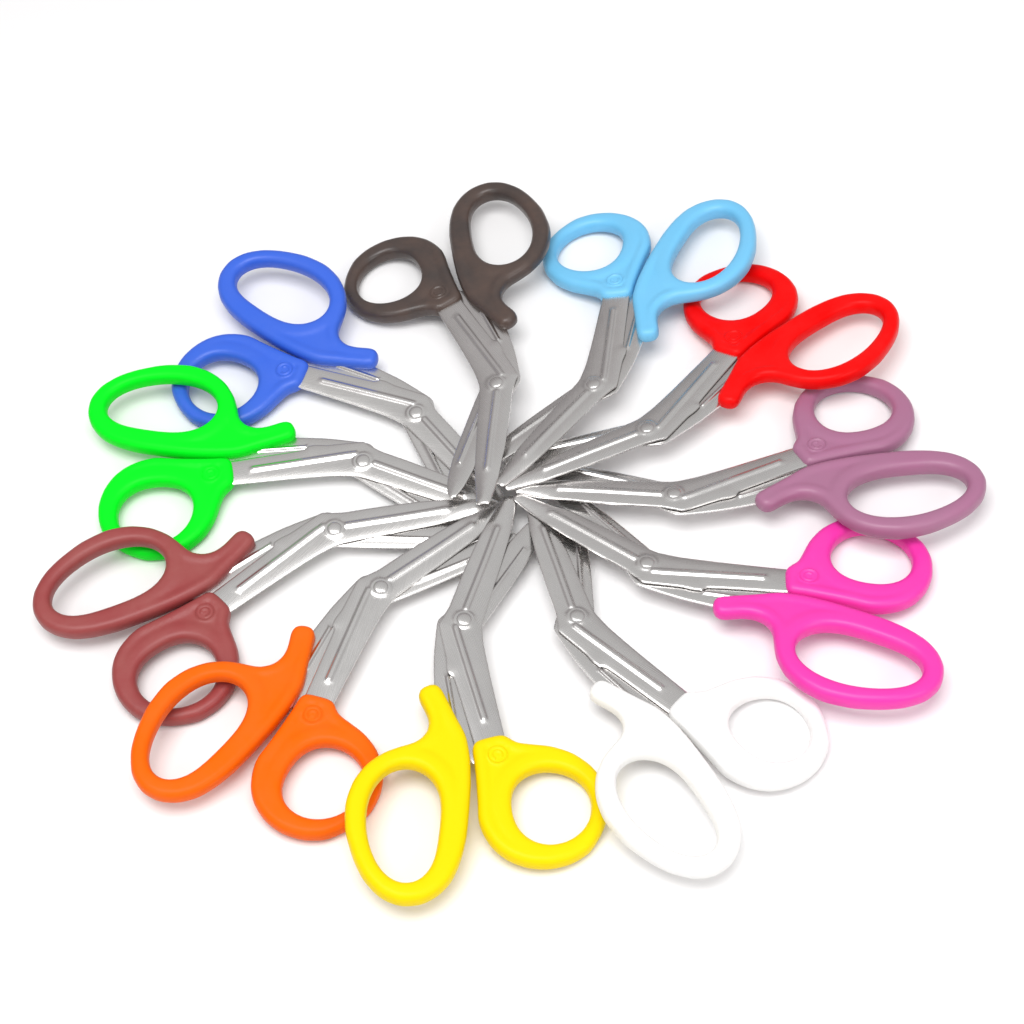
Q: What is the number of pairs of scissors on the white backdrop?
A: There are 11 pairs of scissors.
